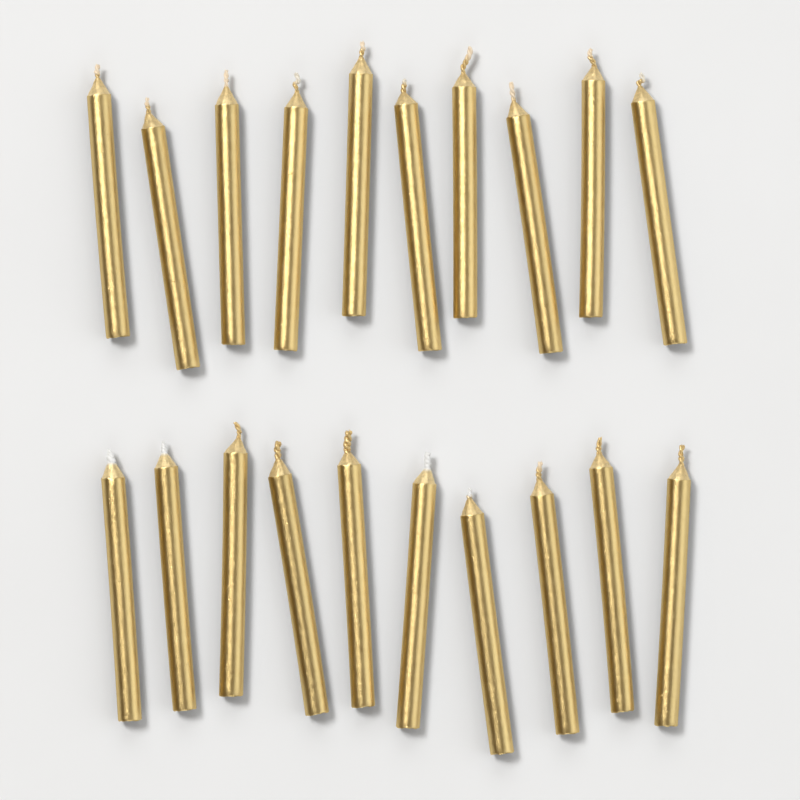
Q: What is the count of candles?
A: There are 20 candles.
